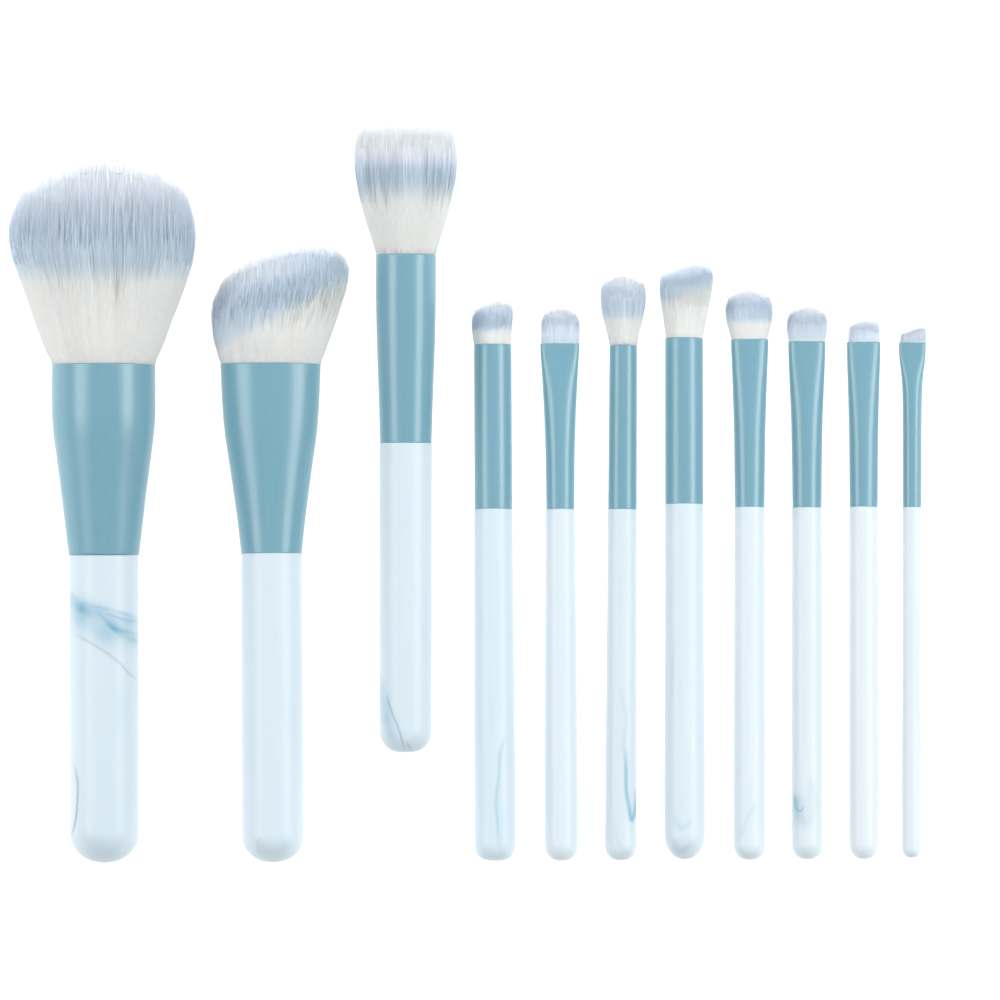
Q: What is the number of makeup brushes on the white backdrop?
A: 11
